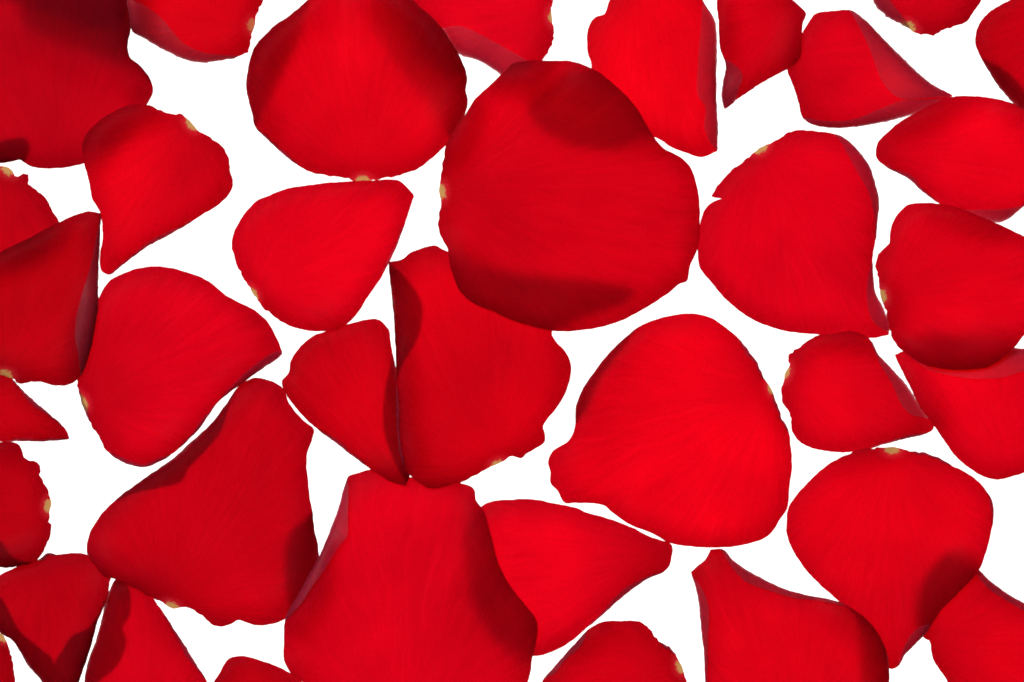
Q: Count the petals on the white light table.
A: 36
